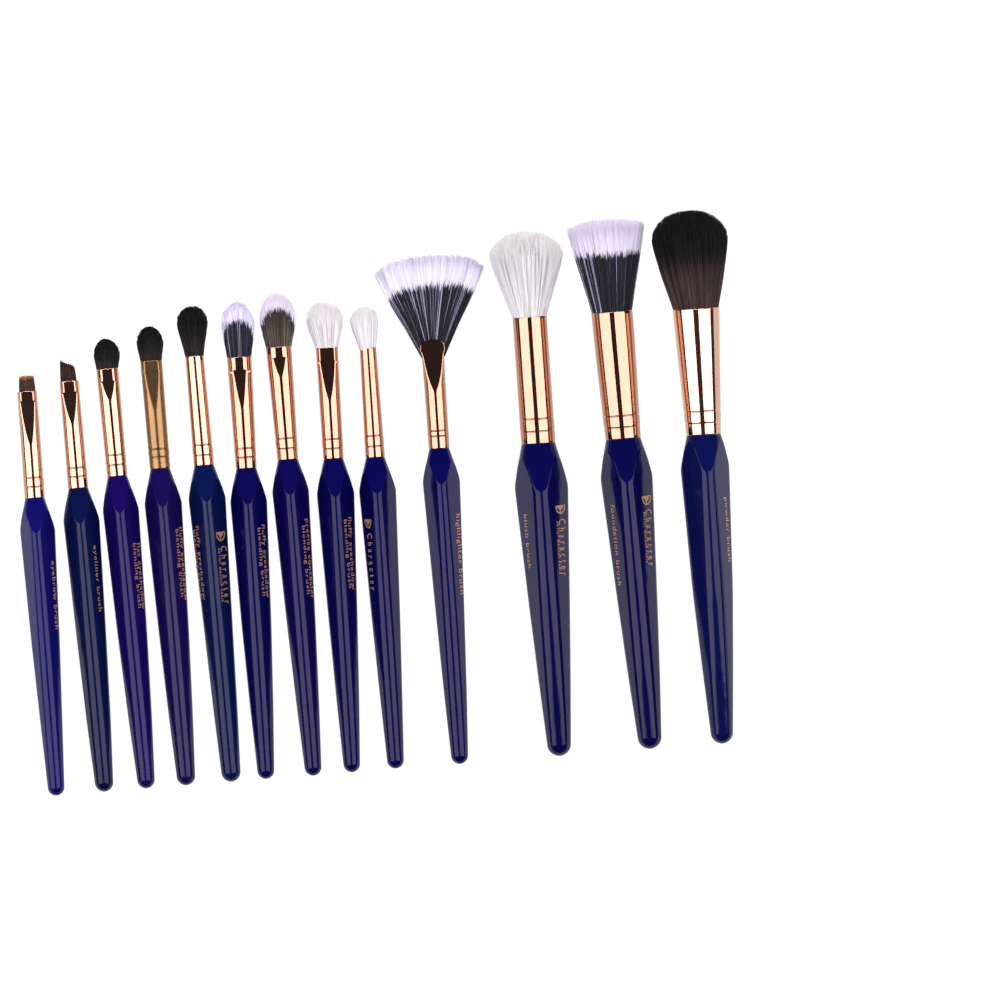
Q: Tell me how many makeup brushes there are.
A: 13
